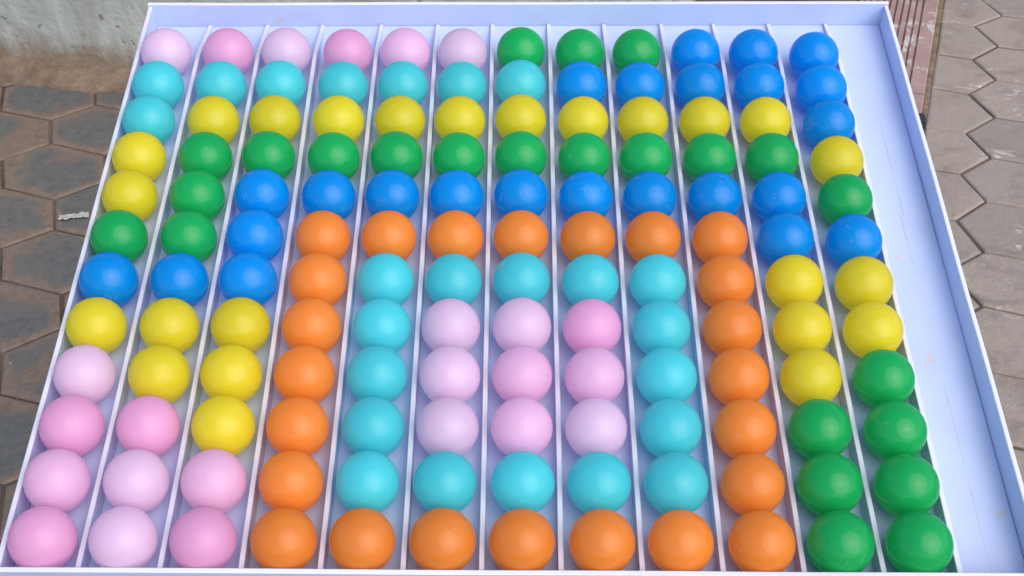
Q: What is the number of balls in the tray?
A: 144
